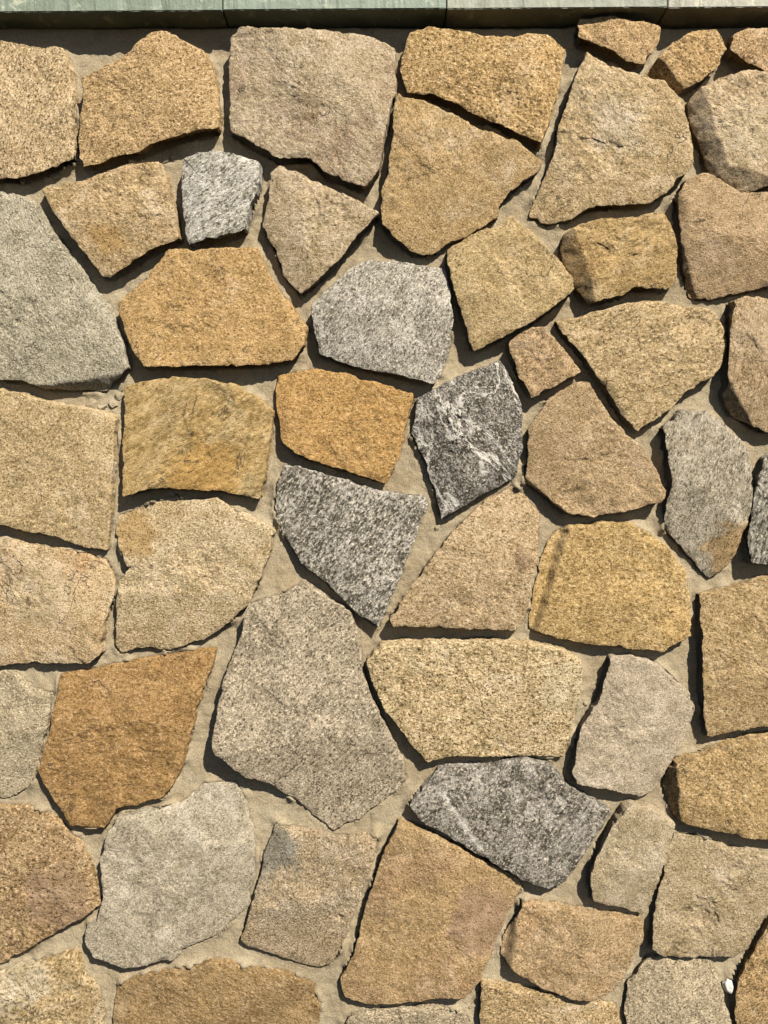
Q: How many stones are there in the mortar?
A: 55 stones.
